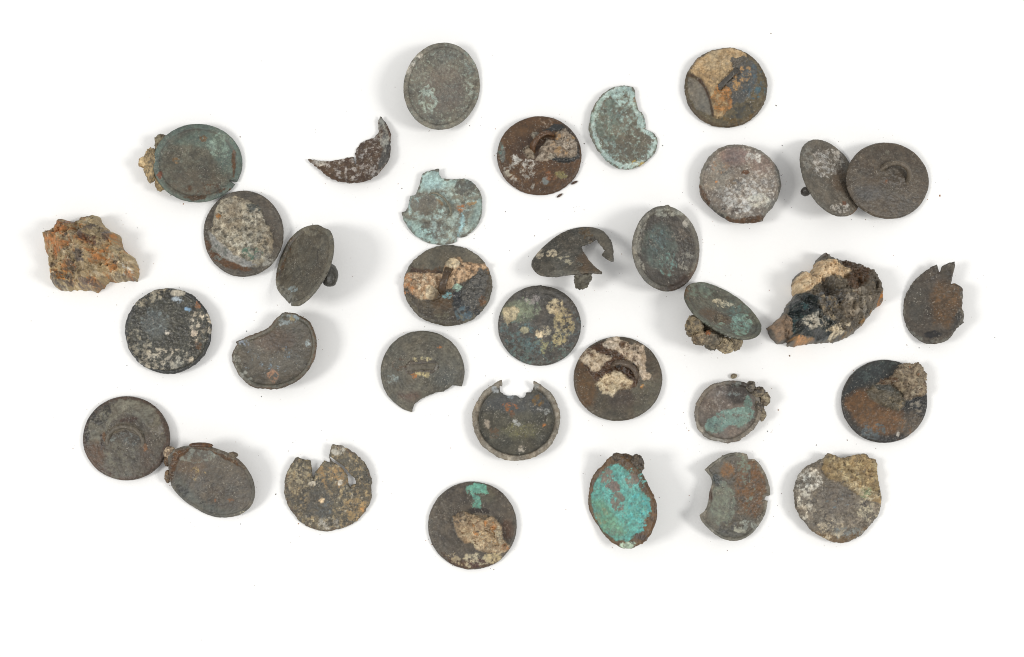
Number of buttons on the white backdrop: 32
